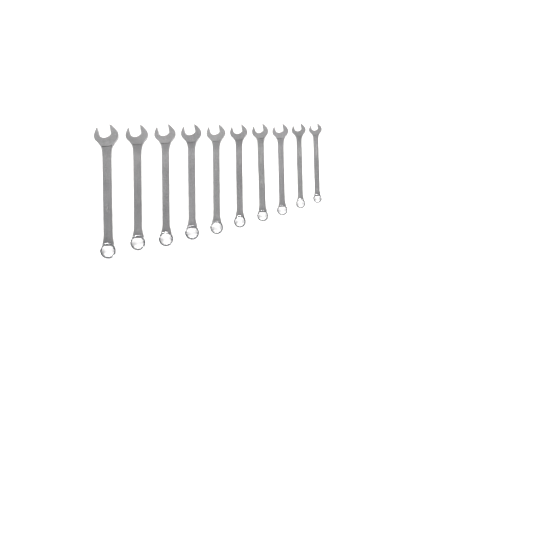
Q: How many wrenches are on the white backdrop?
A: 10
